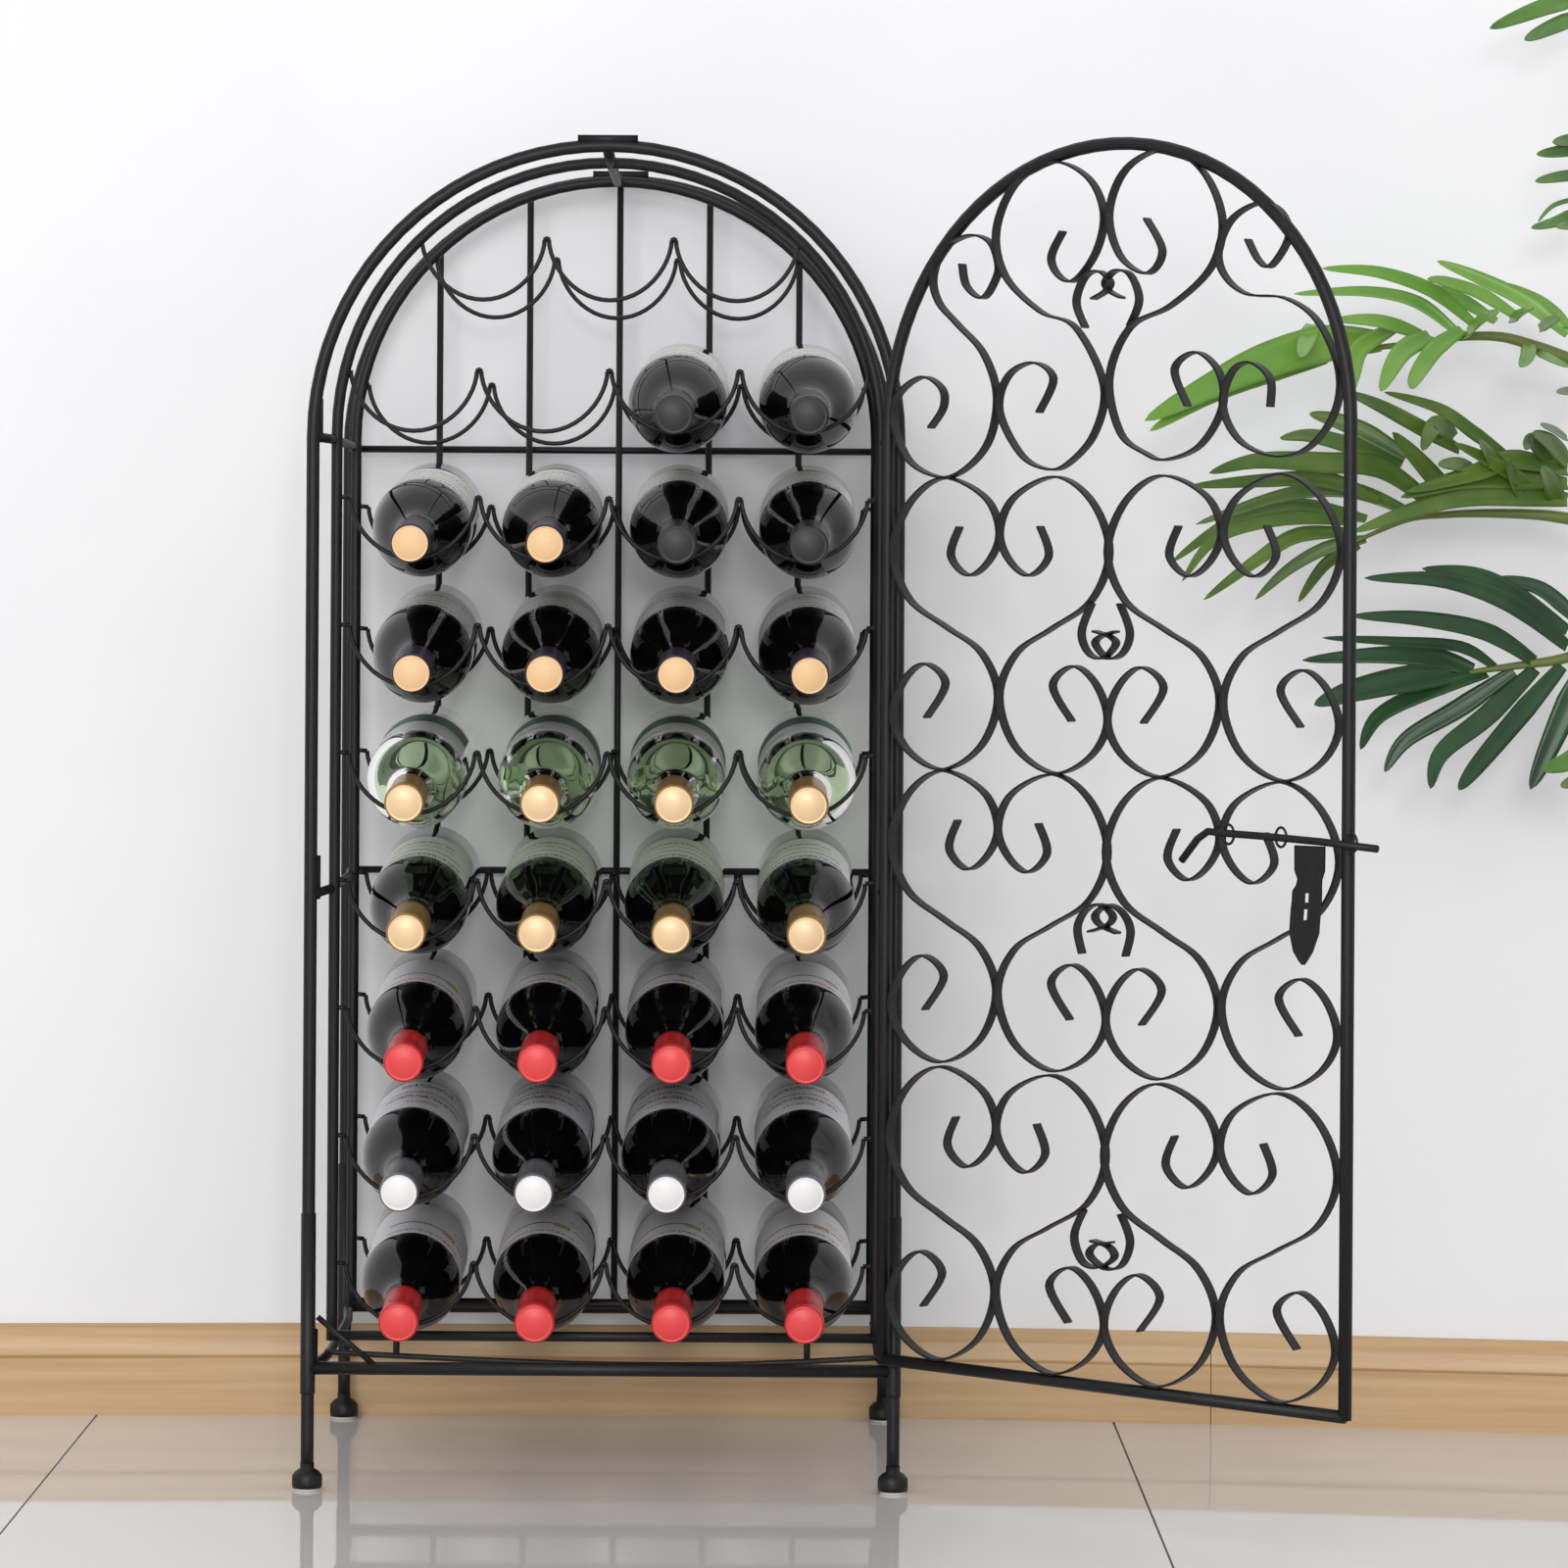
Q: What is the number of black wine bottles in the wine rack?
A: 26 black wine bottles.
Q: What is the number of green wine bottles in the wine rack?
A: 4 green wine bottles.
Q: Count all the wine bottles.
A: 30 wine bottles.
